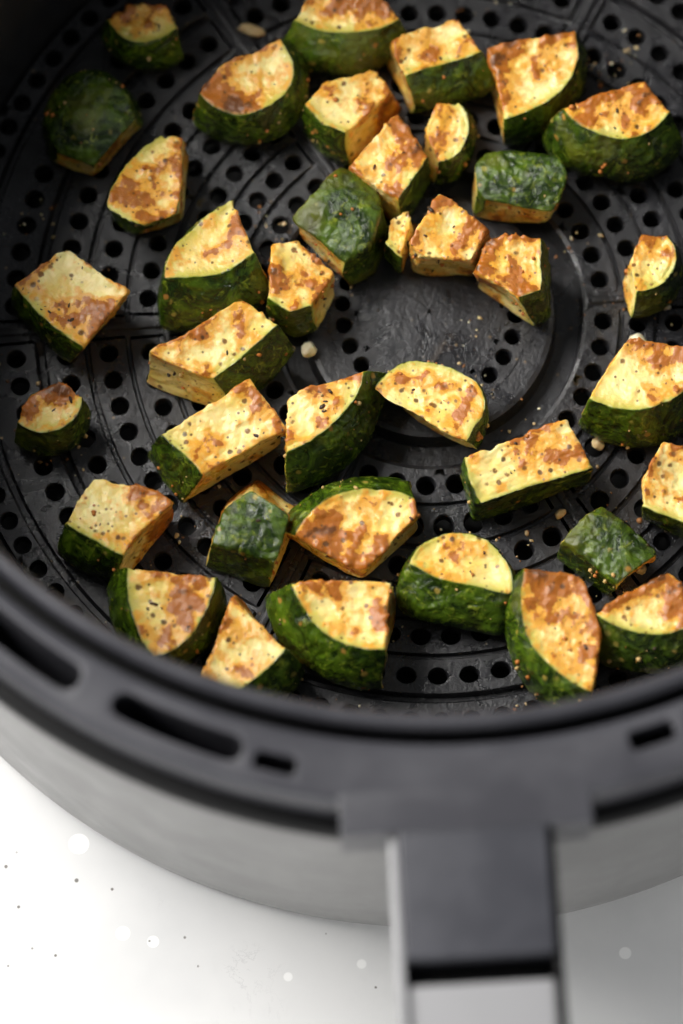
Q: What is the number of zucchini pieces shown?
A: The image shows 38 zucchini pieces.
